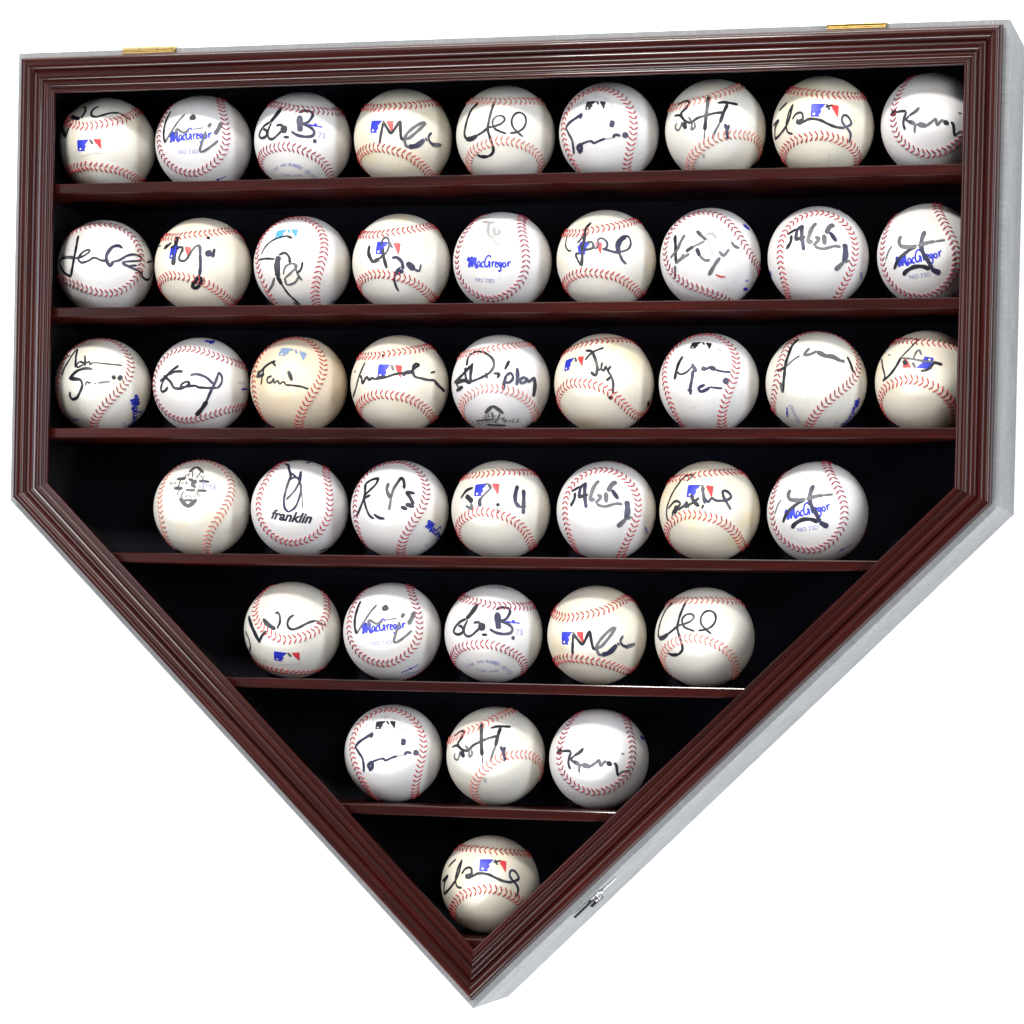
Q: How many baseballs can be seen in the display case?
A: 43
